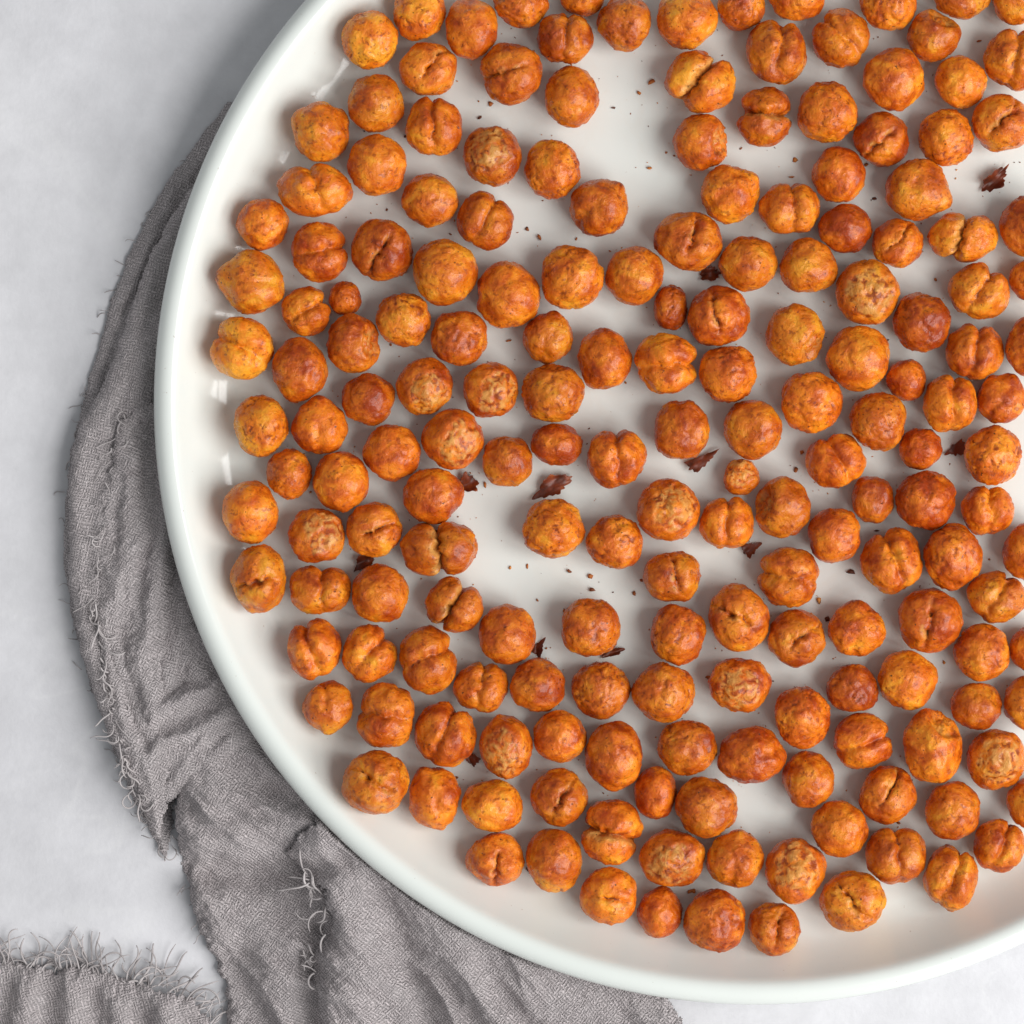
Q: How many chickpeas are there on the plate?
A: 185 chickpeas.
